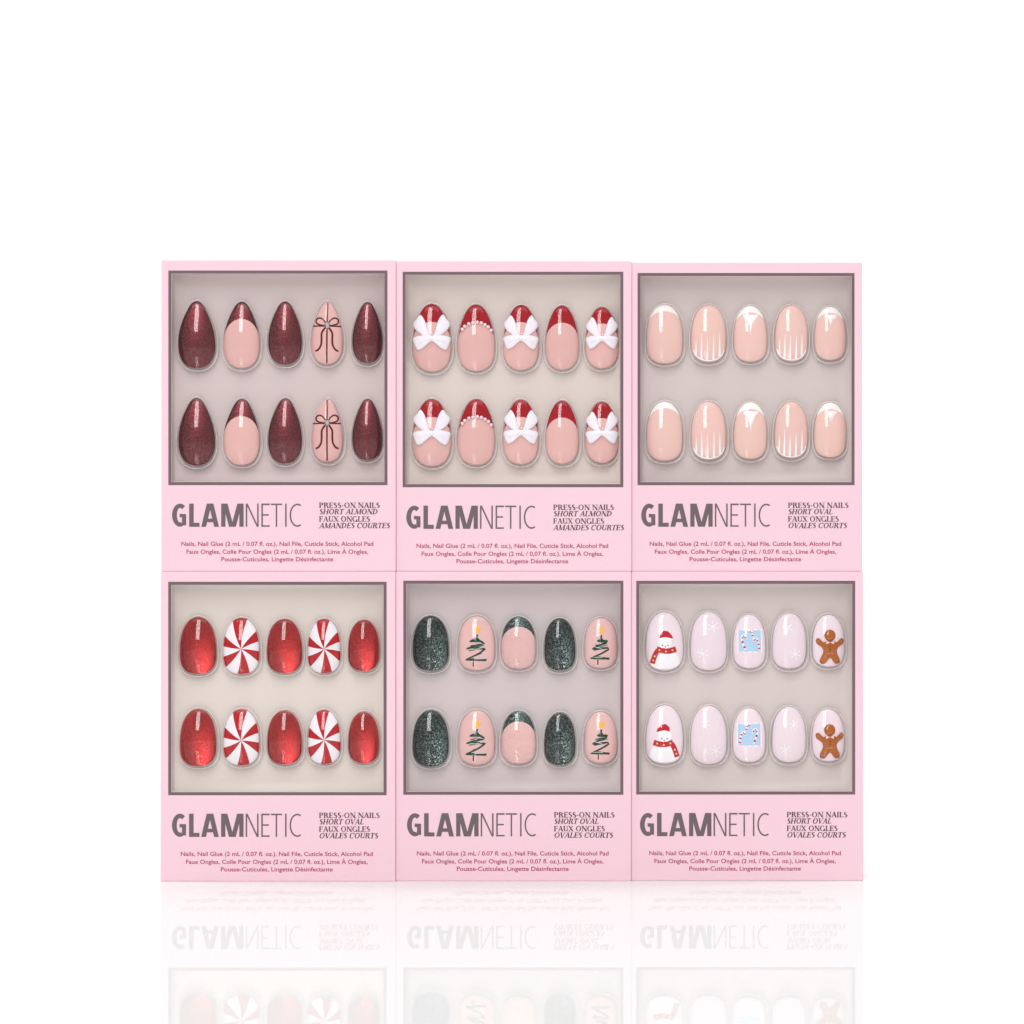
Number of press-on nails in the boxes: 60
